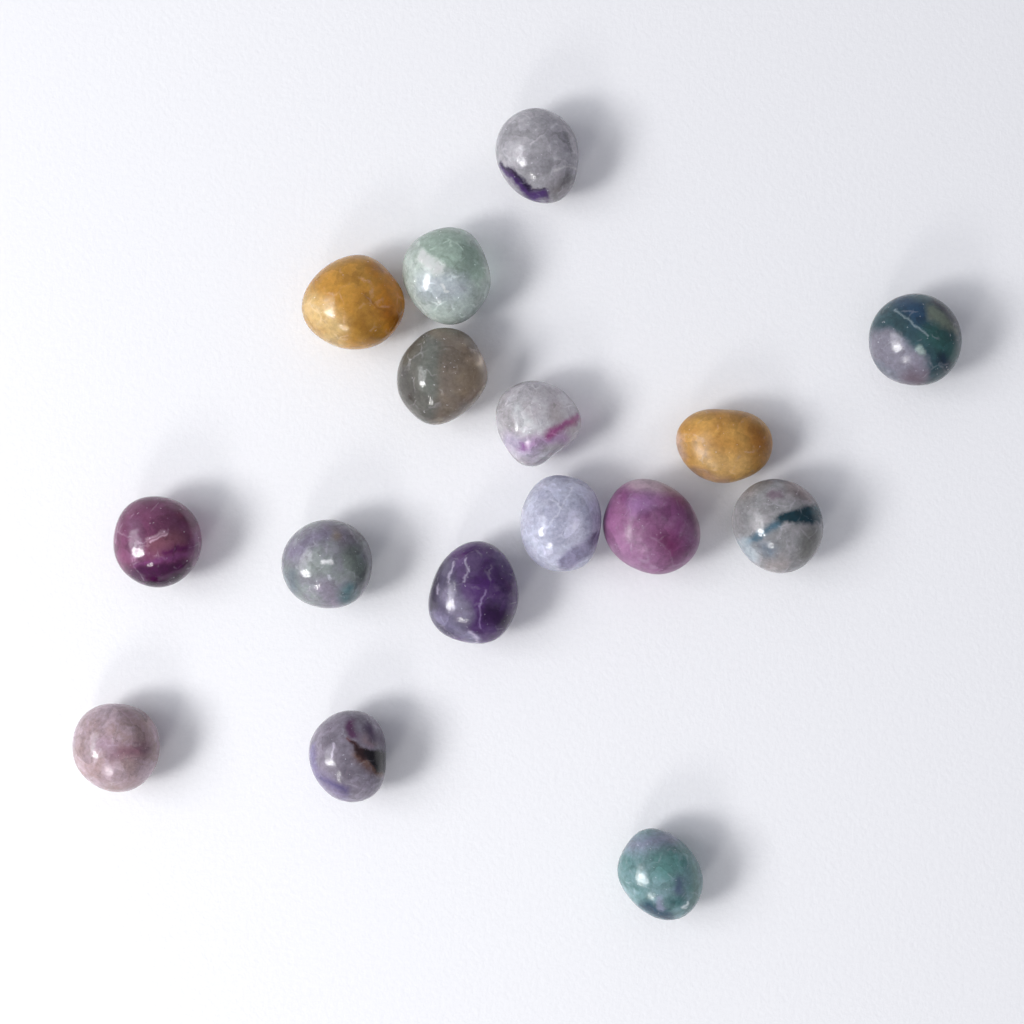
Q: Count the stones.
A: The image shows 16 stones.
